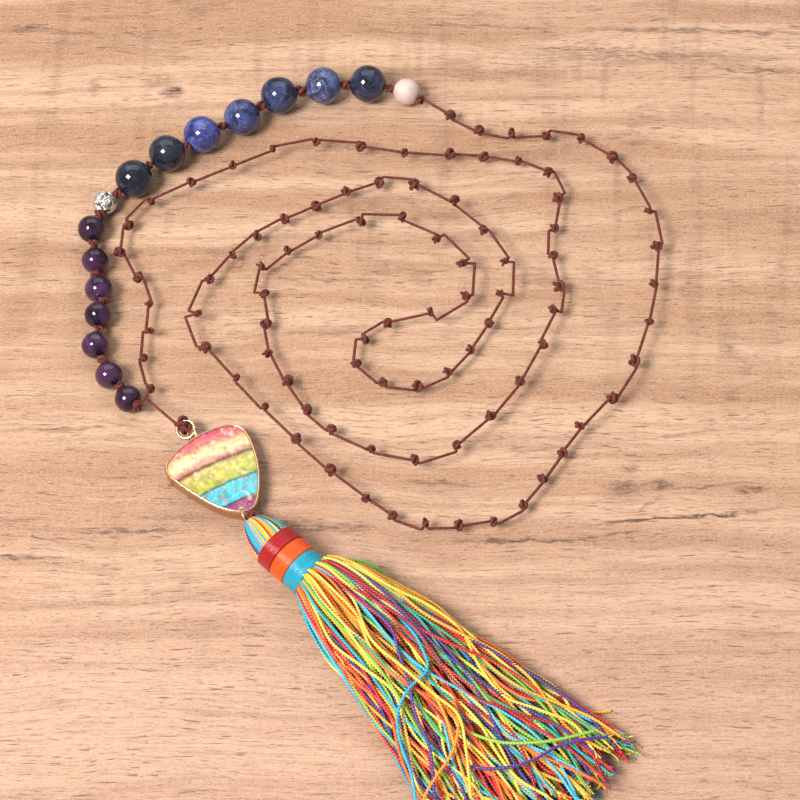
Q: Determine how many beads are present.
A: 16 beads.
